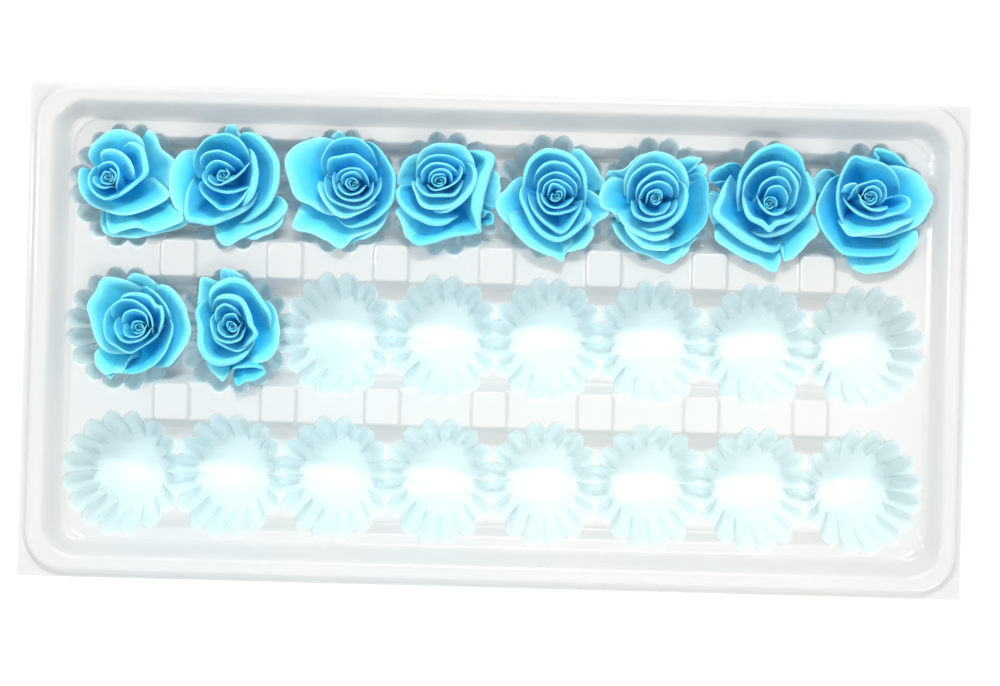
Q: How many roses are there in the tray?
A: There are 10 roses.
